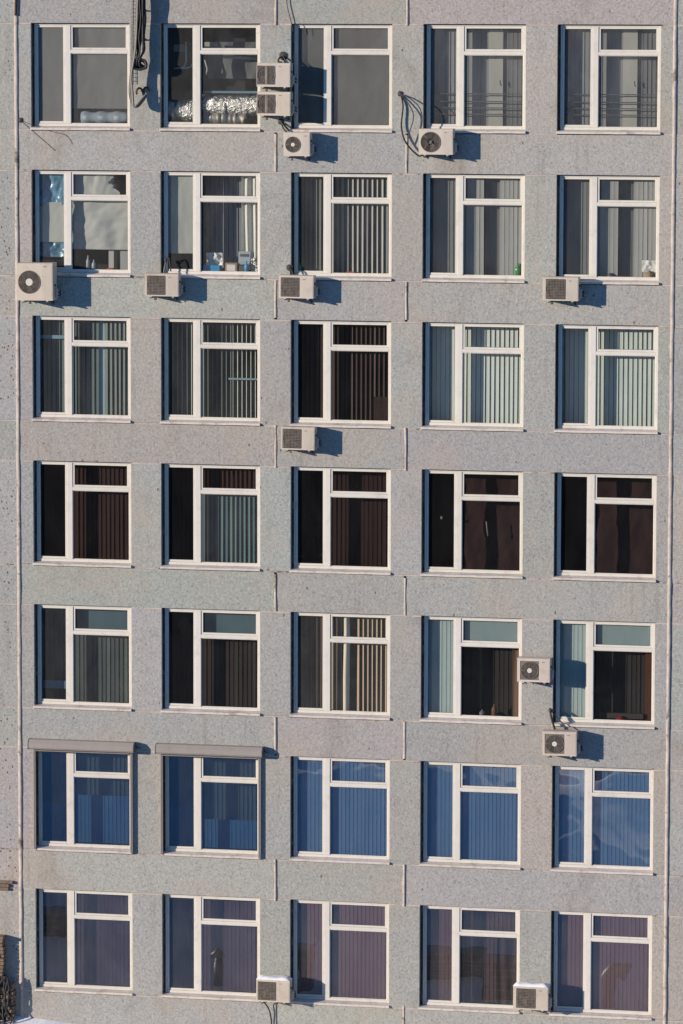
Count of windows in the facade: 35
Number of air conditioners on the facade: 13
